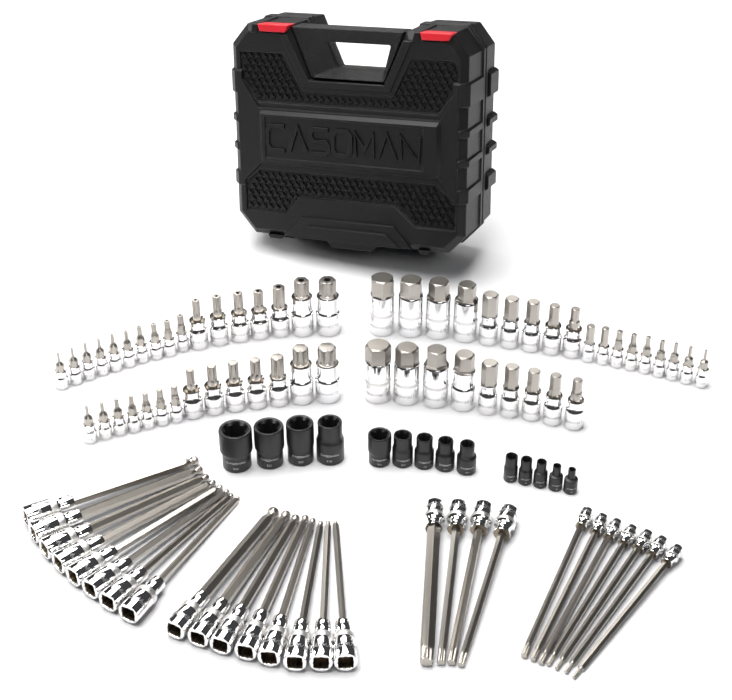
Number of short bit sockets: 58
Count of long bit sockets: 27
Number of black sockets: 14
